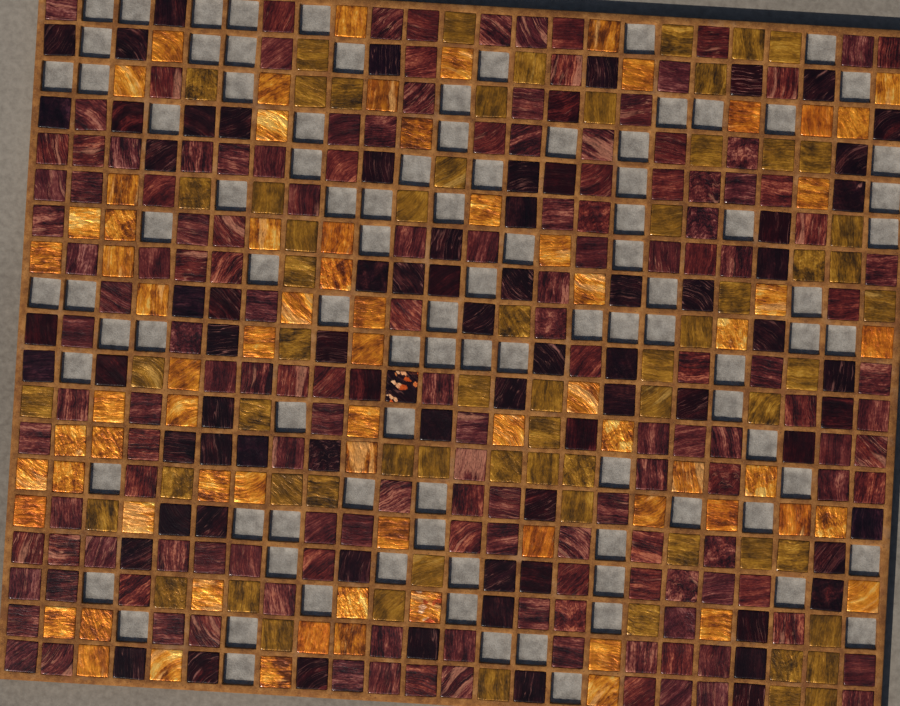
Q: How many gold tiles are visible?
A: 72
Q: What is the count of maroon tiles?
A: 150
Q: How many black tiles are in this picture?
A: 74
